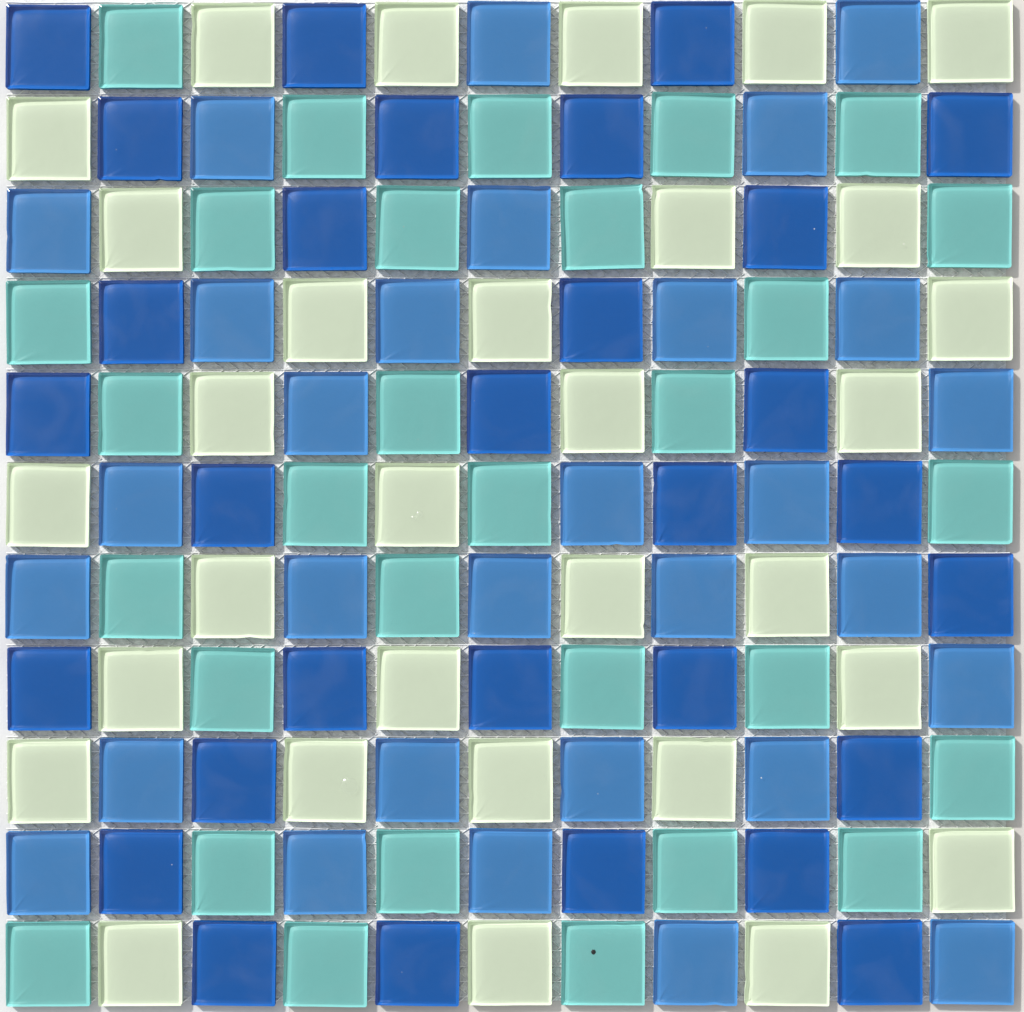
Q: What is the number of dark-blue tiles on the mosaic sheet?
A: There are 30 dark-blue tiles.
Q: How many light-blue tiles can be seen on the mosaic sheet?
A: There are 30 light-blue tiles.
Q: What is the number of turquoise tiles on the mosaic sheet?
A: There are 30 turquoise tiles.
